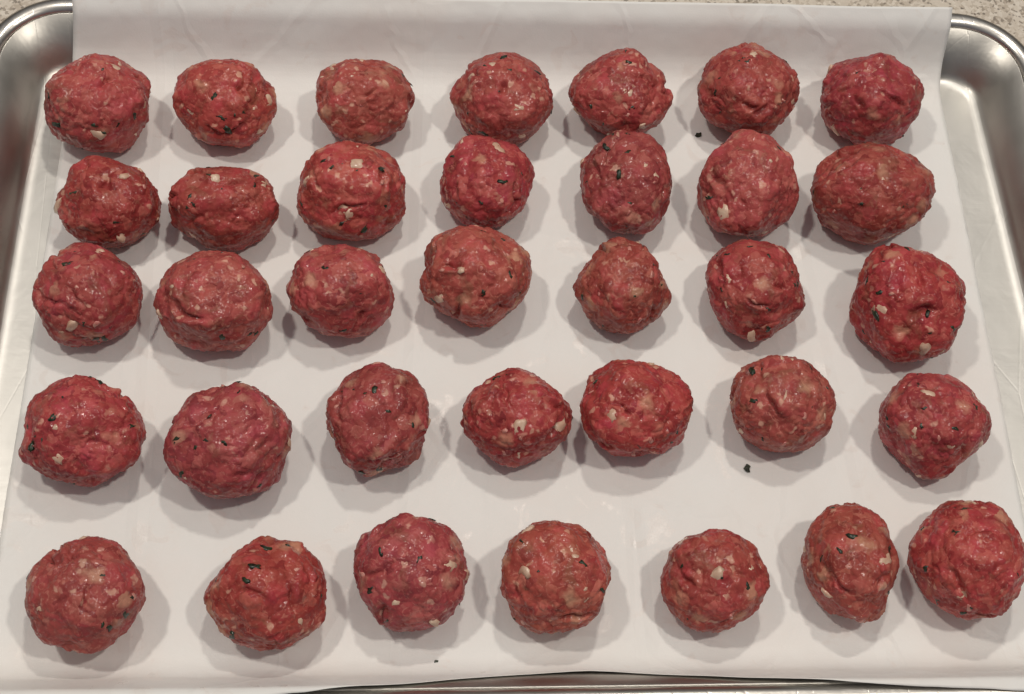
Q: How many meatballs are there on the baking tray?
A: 35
